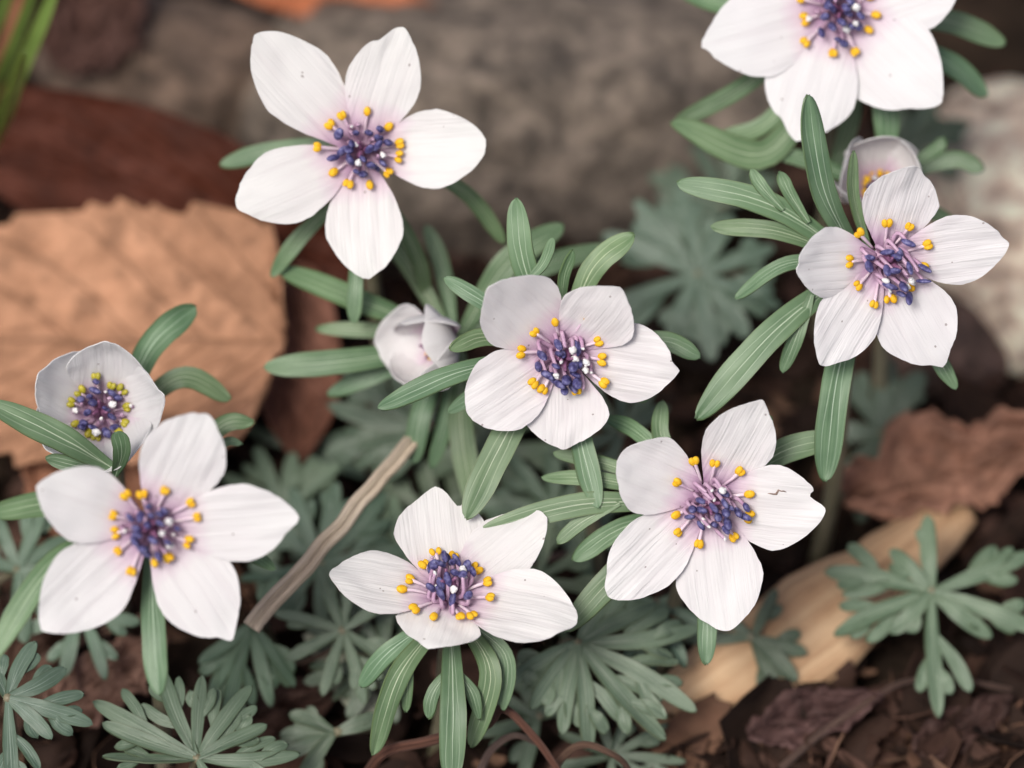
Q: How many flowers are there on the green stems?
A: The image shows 10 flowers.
